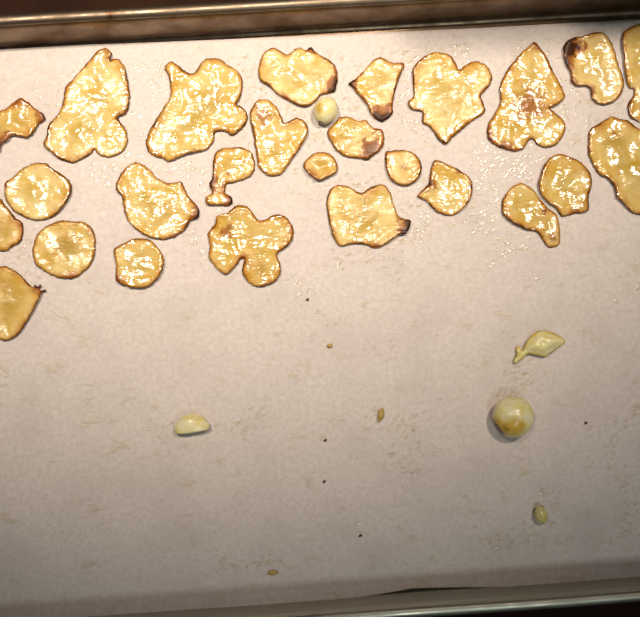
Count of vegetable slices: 26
